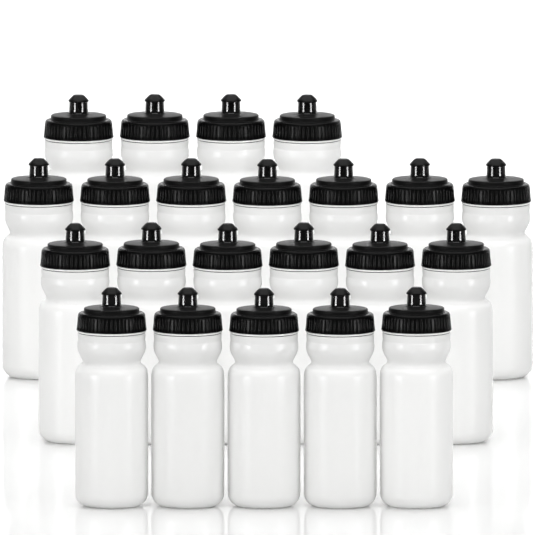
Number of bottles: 22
